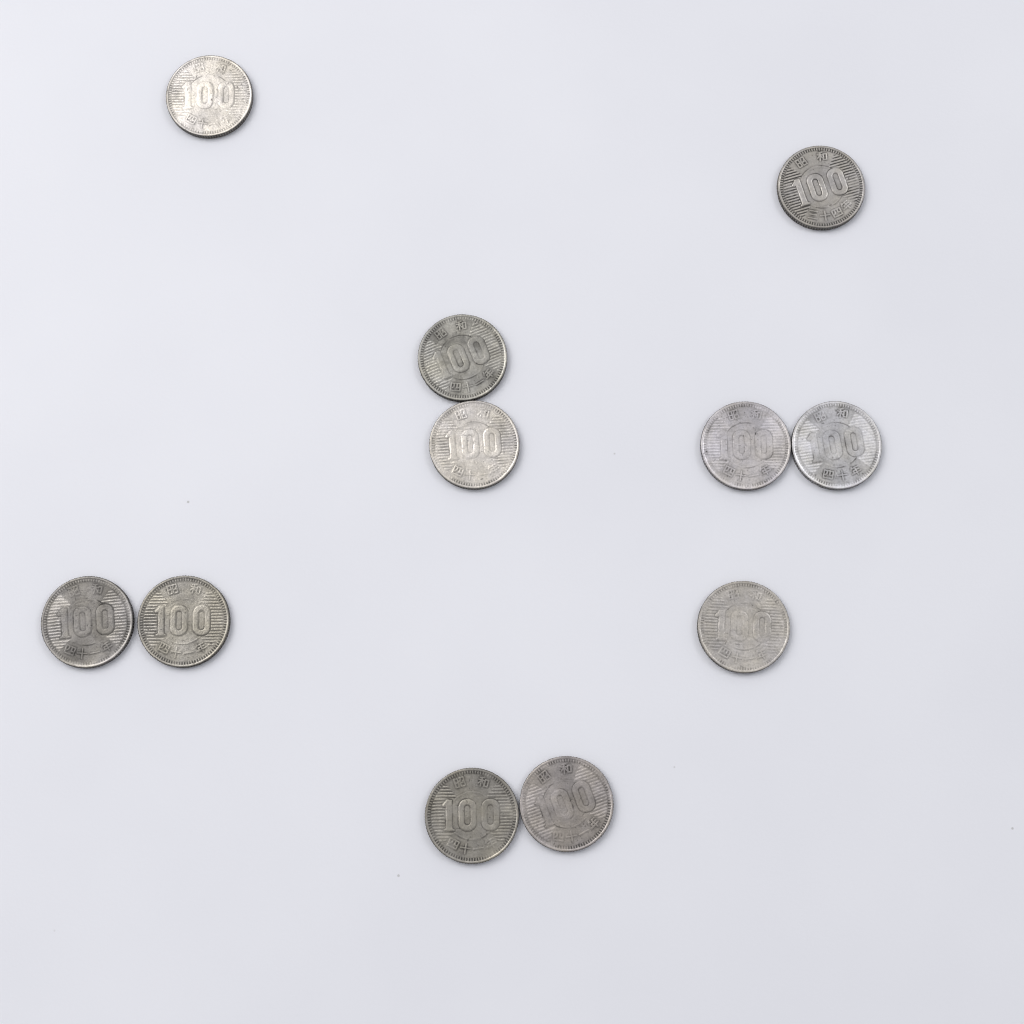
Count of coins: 11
